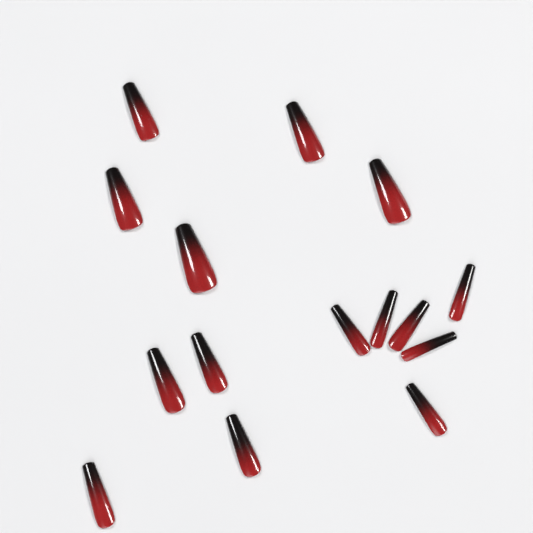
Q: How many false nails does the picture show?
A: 15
